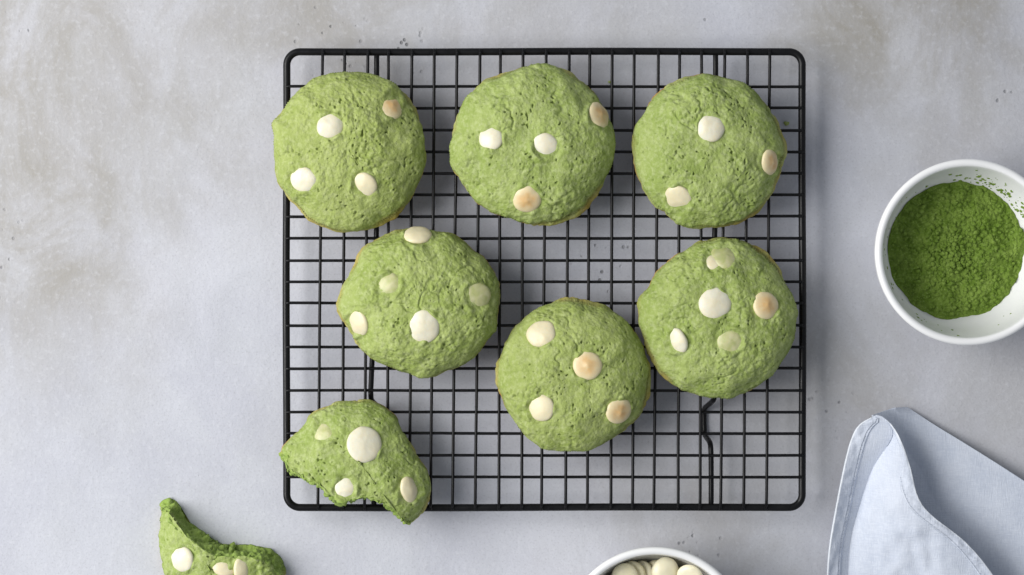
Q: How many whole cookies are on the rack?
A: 6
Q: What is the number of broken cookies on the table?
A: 2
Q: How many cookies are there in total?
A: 8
